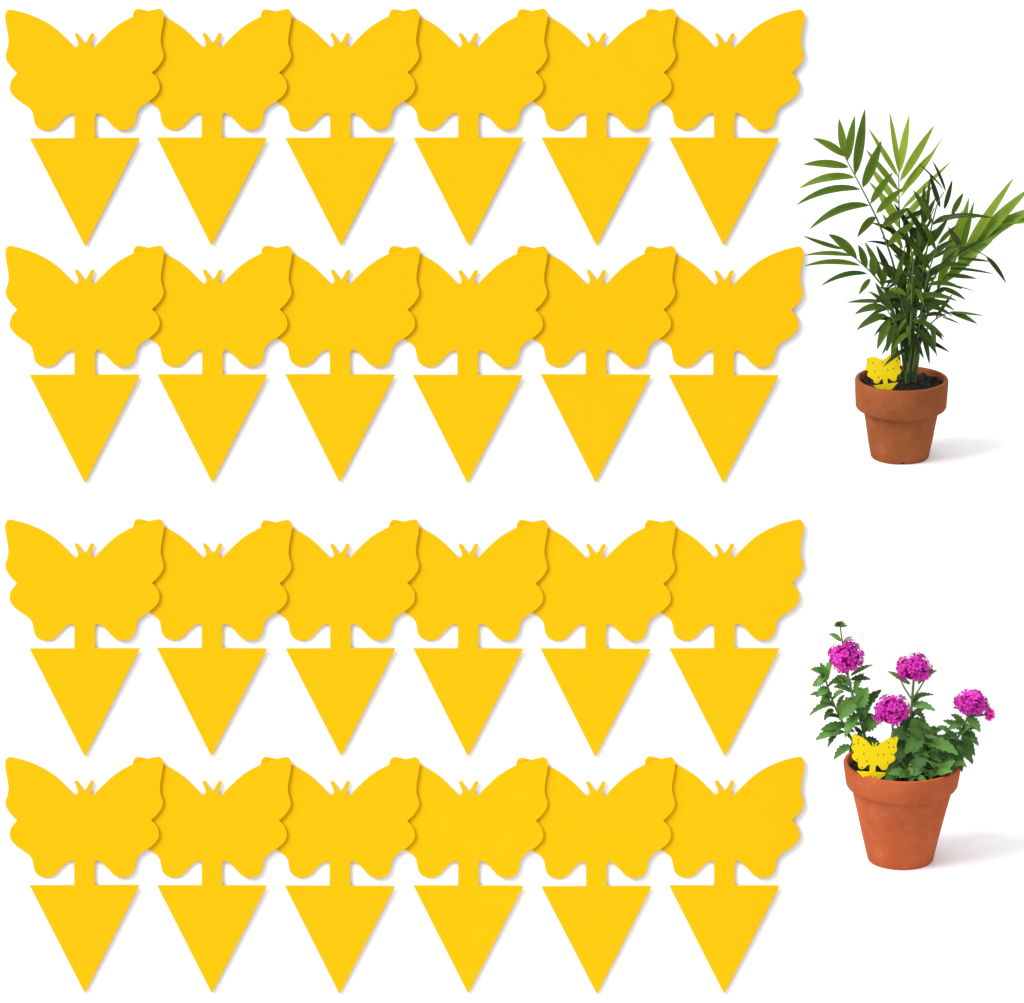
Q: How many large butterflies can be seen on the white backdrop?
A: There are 24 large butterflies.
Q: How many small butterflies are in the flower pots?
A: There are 2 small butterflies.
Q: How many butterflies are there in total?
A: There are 26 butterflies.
